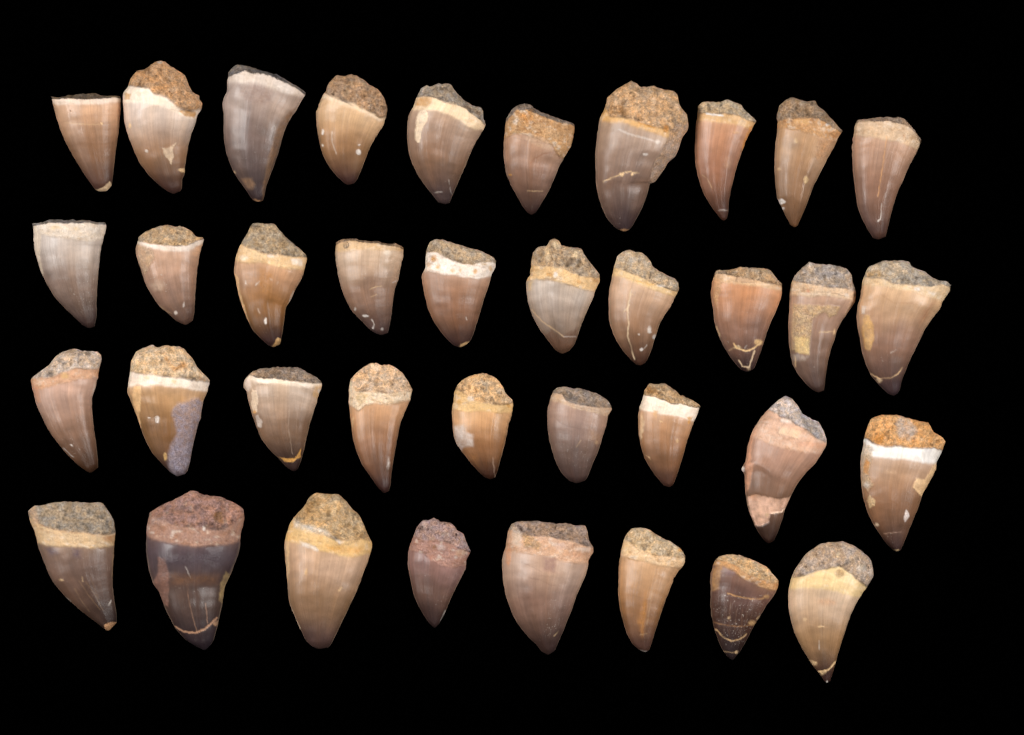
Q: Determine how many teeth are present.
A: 37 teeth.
